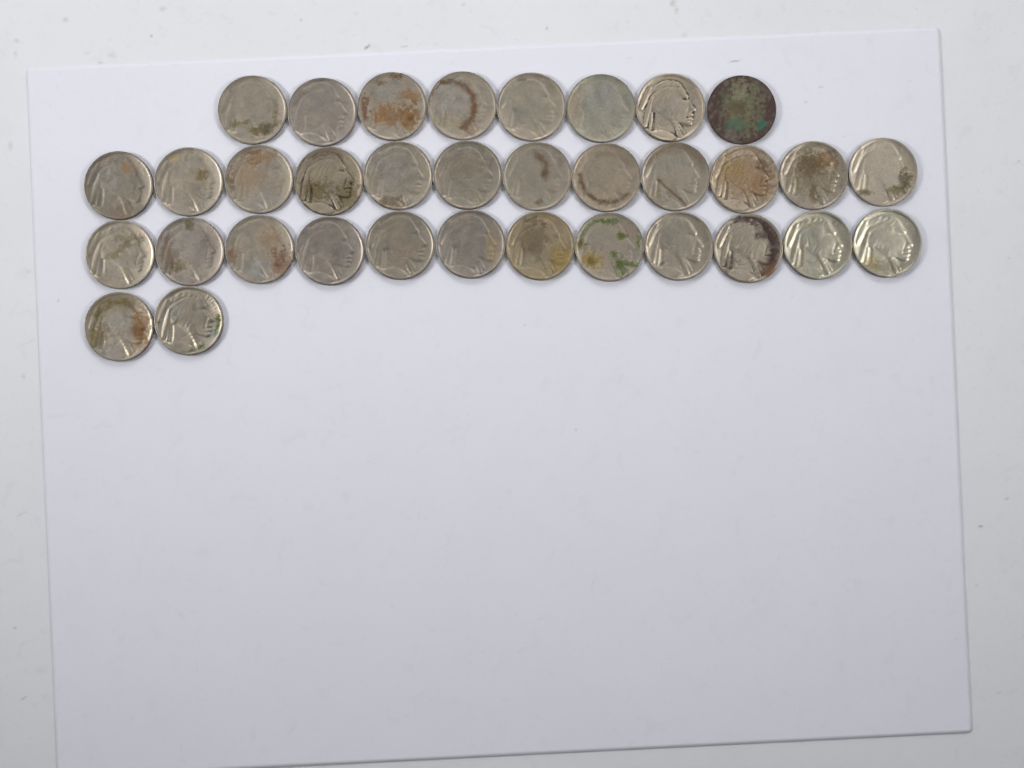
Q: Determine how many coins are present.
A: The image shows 34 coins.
